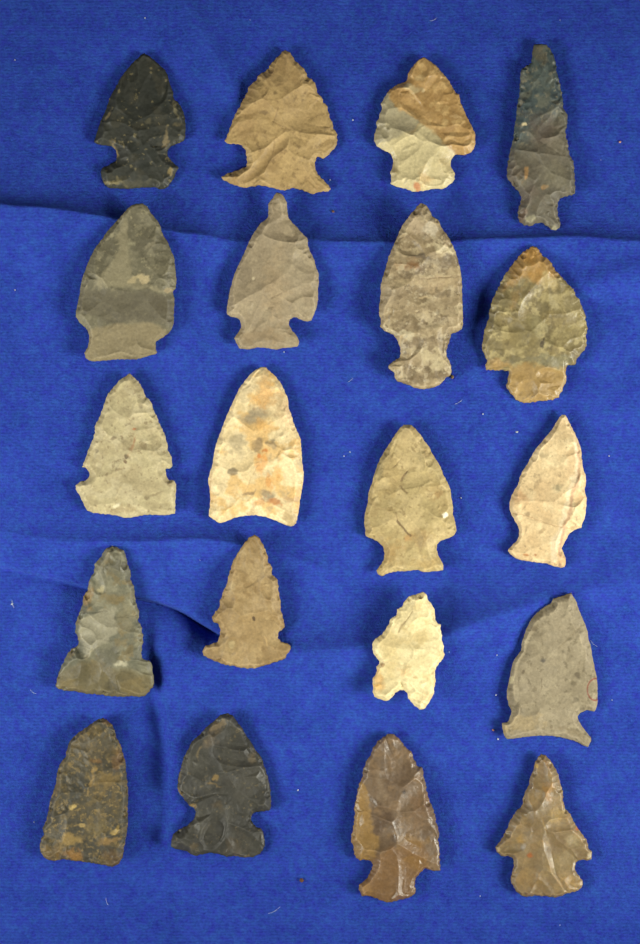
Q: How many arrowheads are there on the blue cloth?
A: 20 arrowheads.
